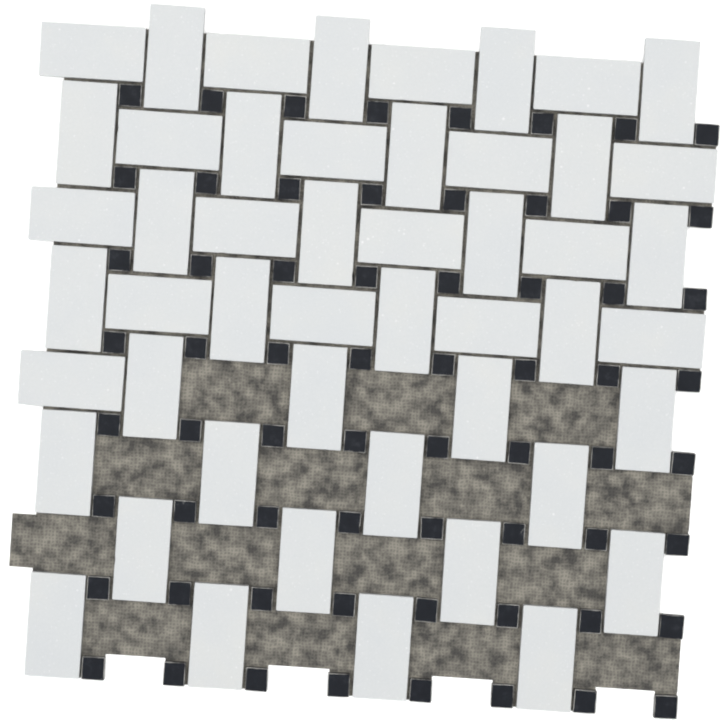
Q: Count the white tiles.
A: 49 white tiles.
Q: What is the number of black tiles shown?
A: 64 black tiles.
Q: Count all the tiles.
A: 113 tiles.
